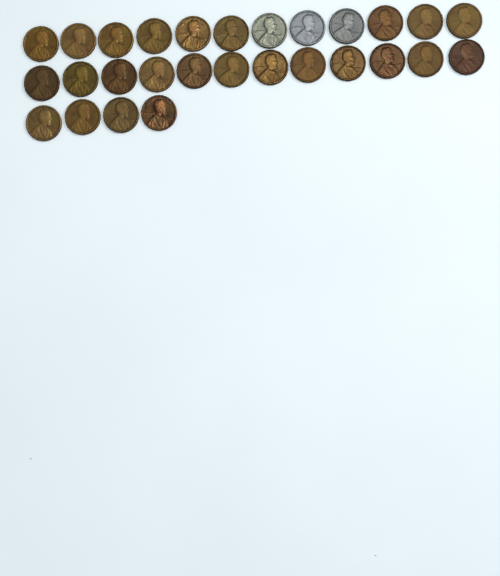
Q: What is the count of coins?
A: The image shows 28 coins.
